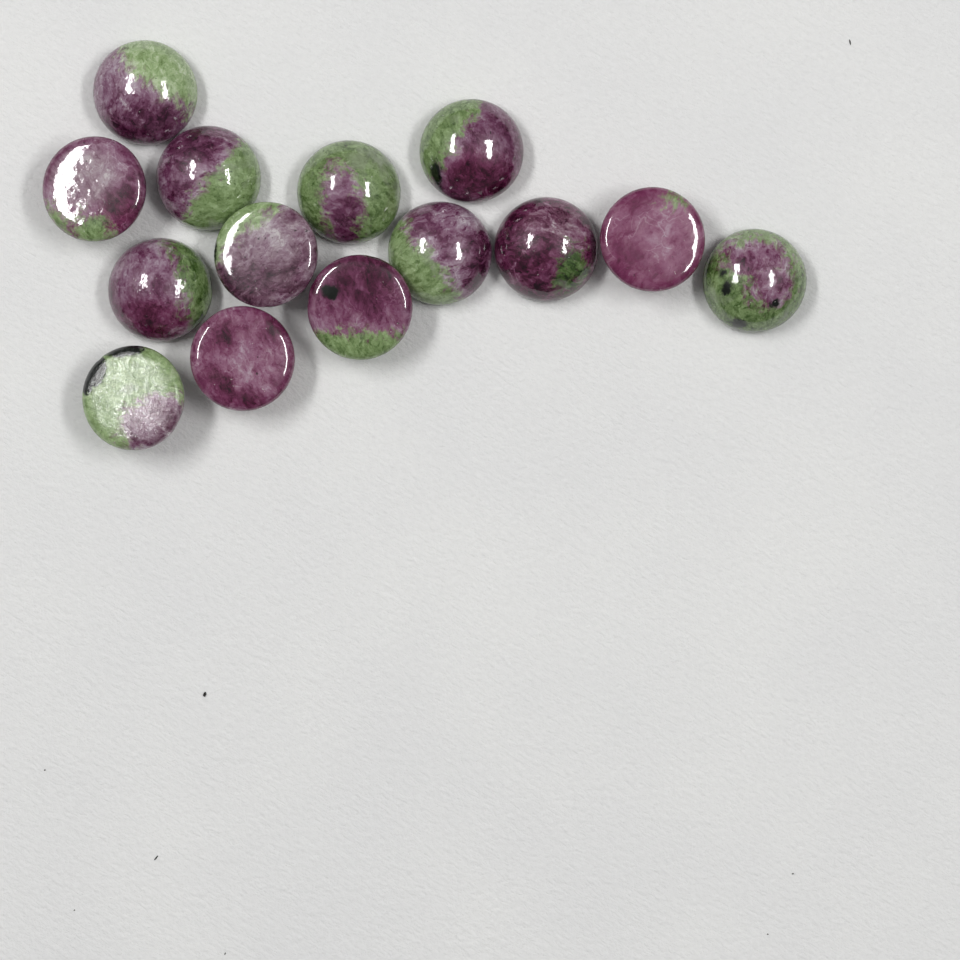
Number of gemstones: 14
